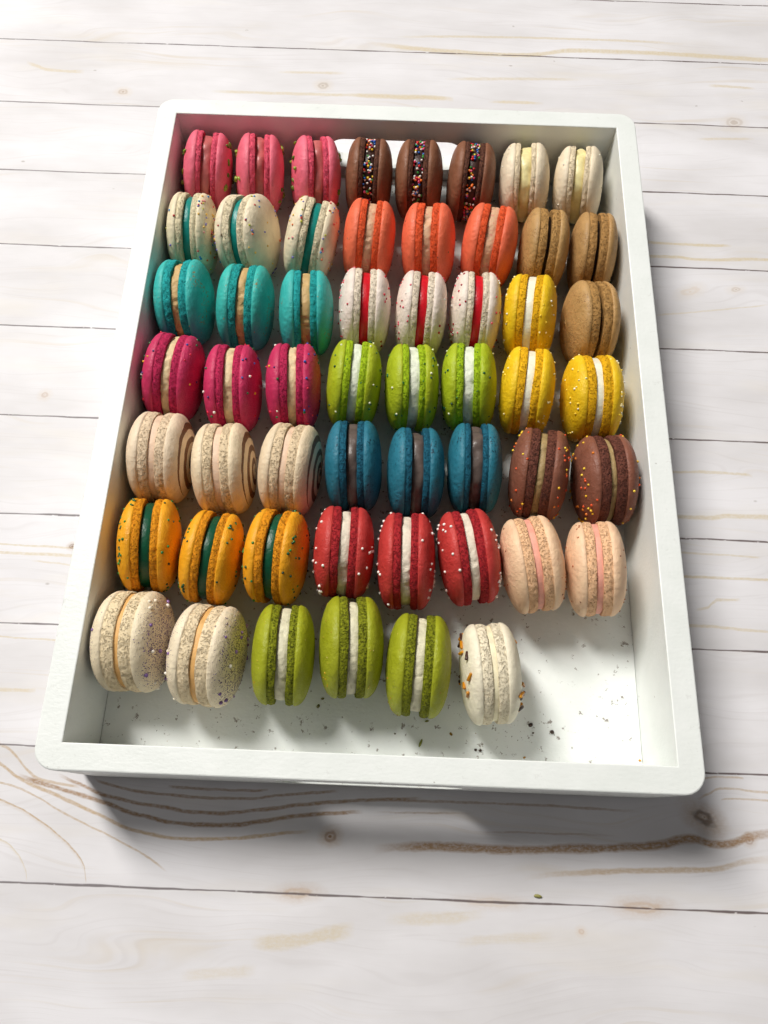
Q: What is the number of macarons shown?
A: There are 54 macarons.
